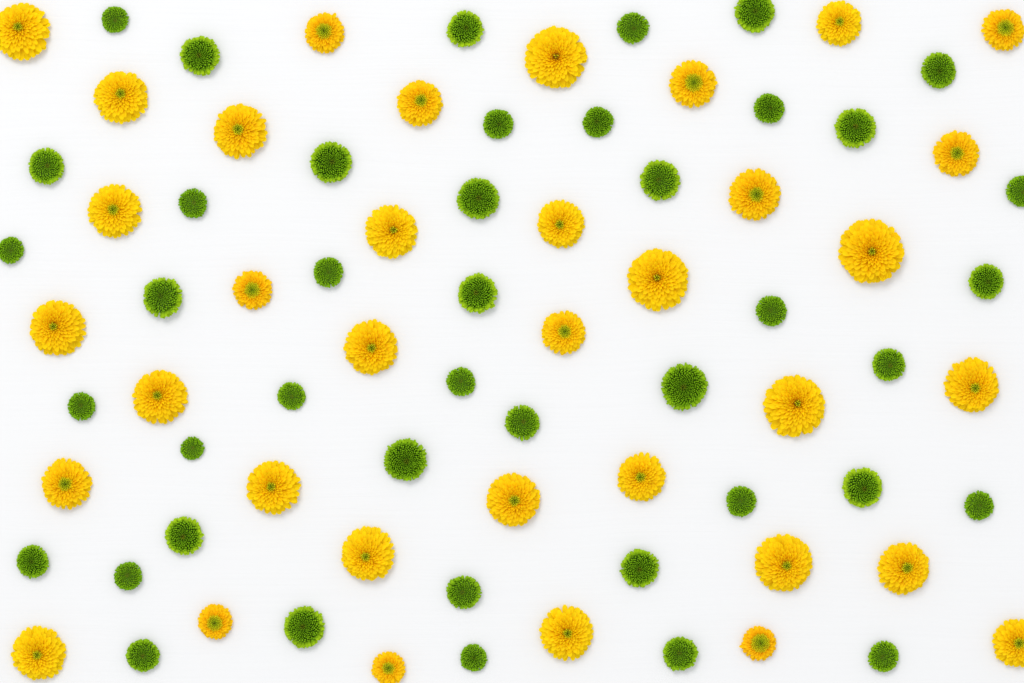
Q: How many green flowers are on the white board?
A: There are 43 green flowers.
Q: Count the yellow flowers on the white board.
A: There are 36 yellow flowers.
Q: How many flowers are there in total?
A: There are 79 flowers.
